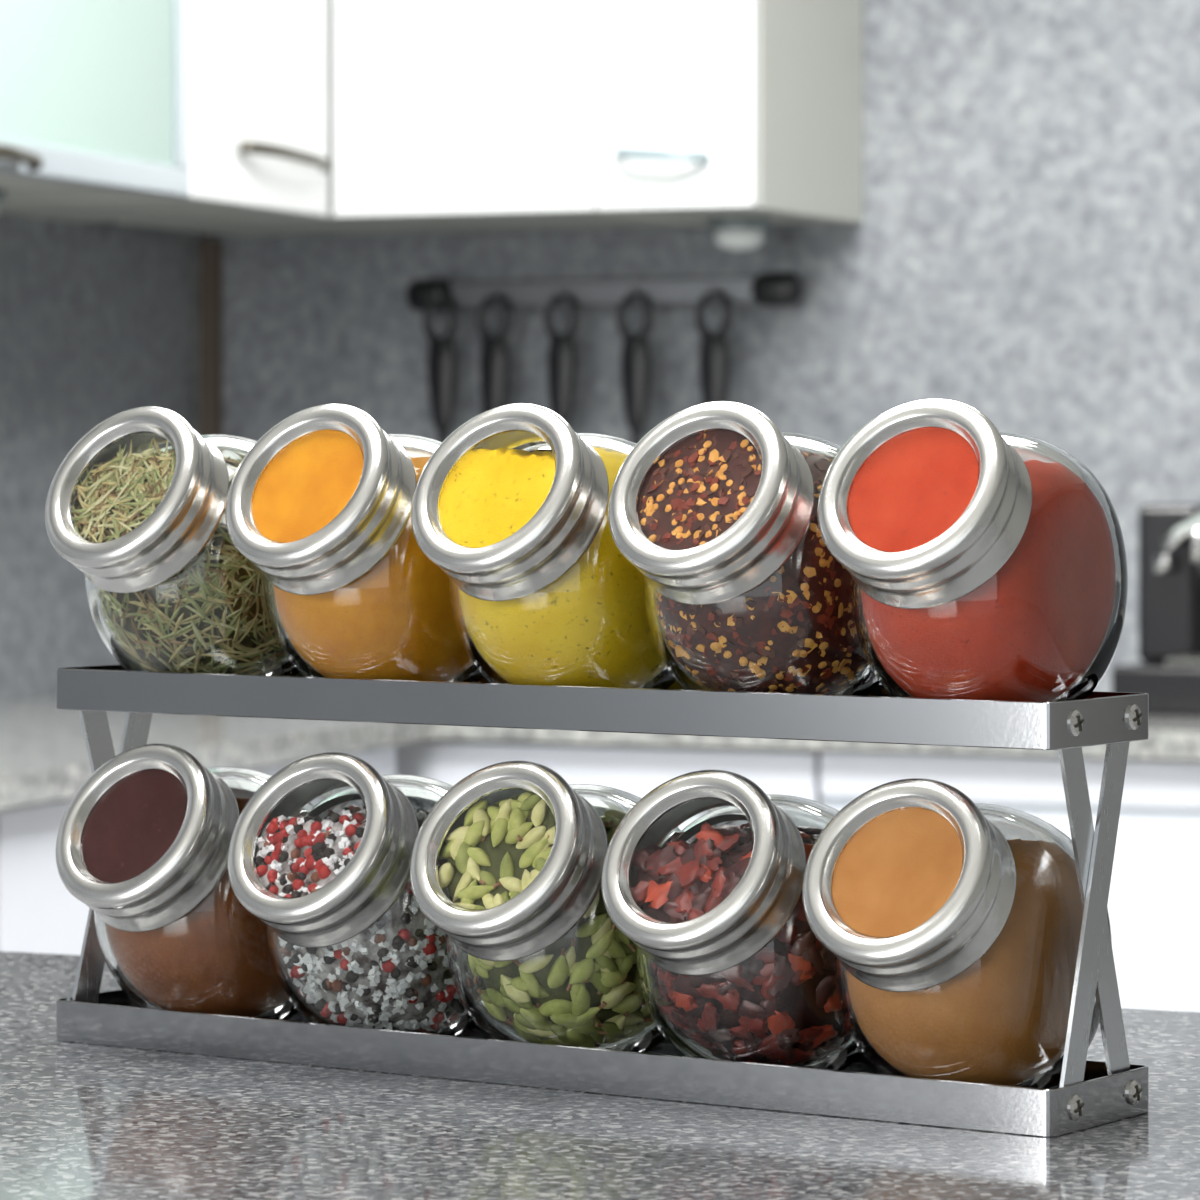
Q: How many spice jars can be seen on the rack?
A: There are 10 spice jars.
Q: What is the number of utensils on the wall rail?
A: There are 5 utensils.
